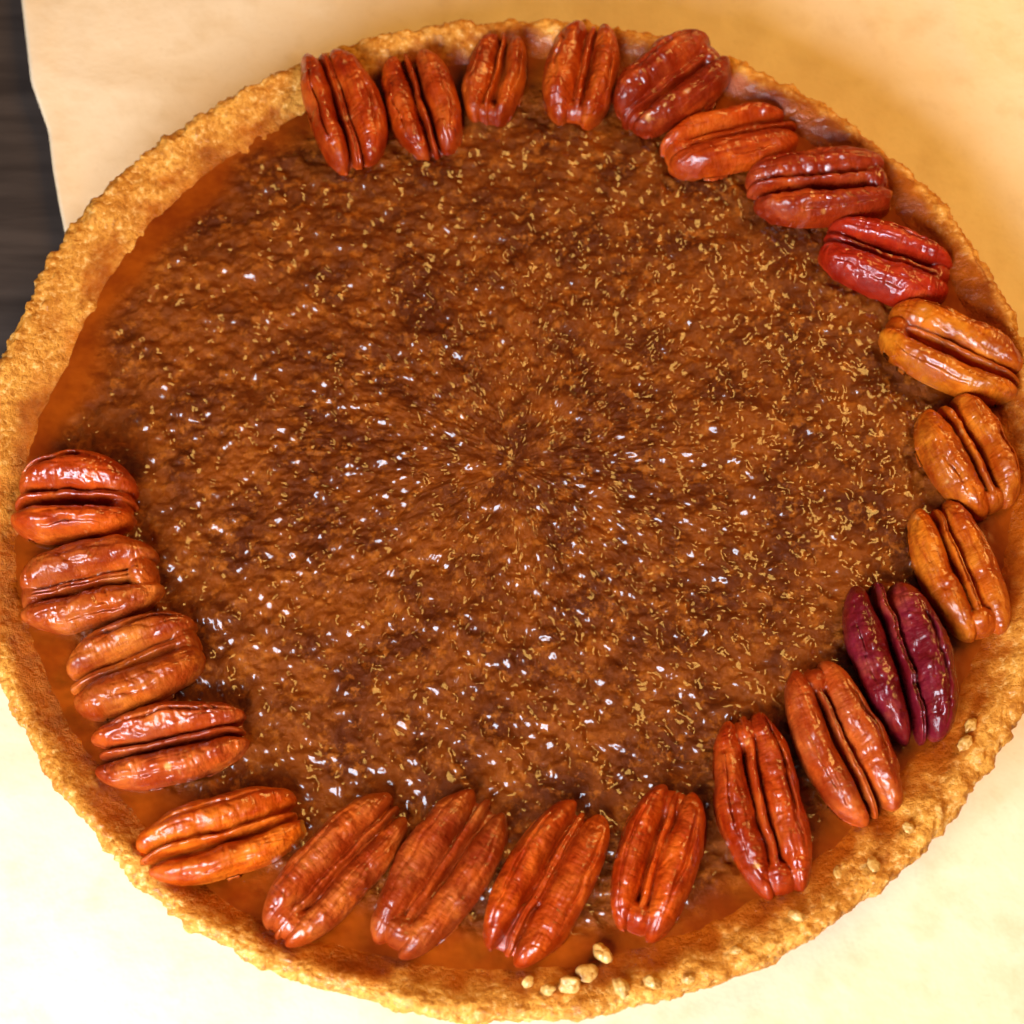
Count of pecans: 23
